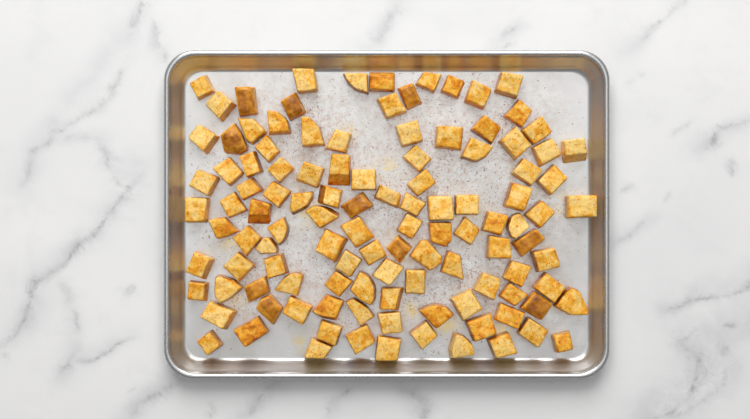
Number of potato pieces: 114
